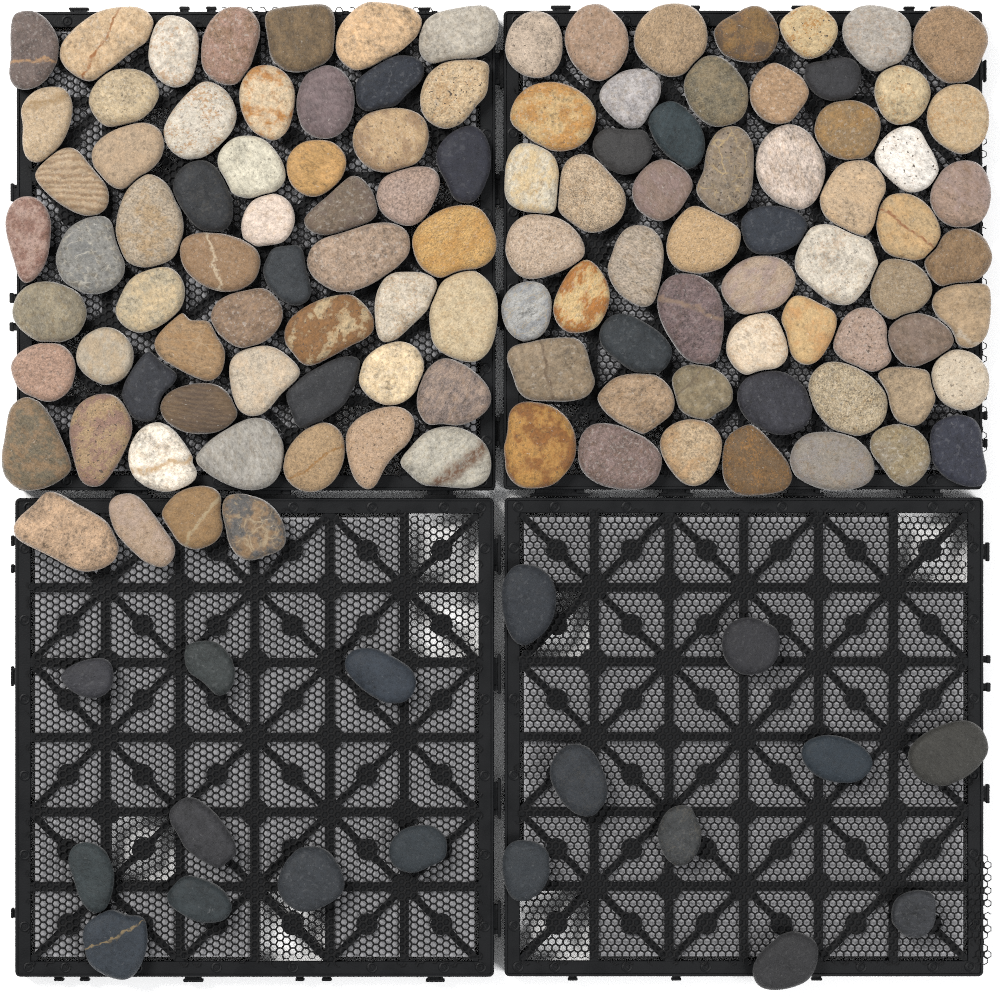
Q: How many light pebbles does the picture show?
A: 101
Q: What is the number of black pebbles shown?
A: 31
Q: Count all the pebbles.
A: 132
